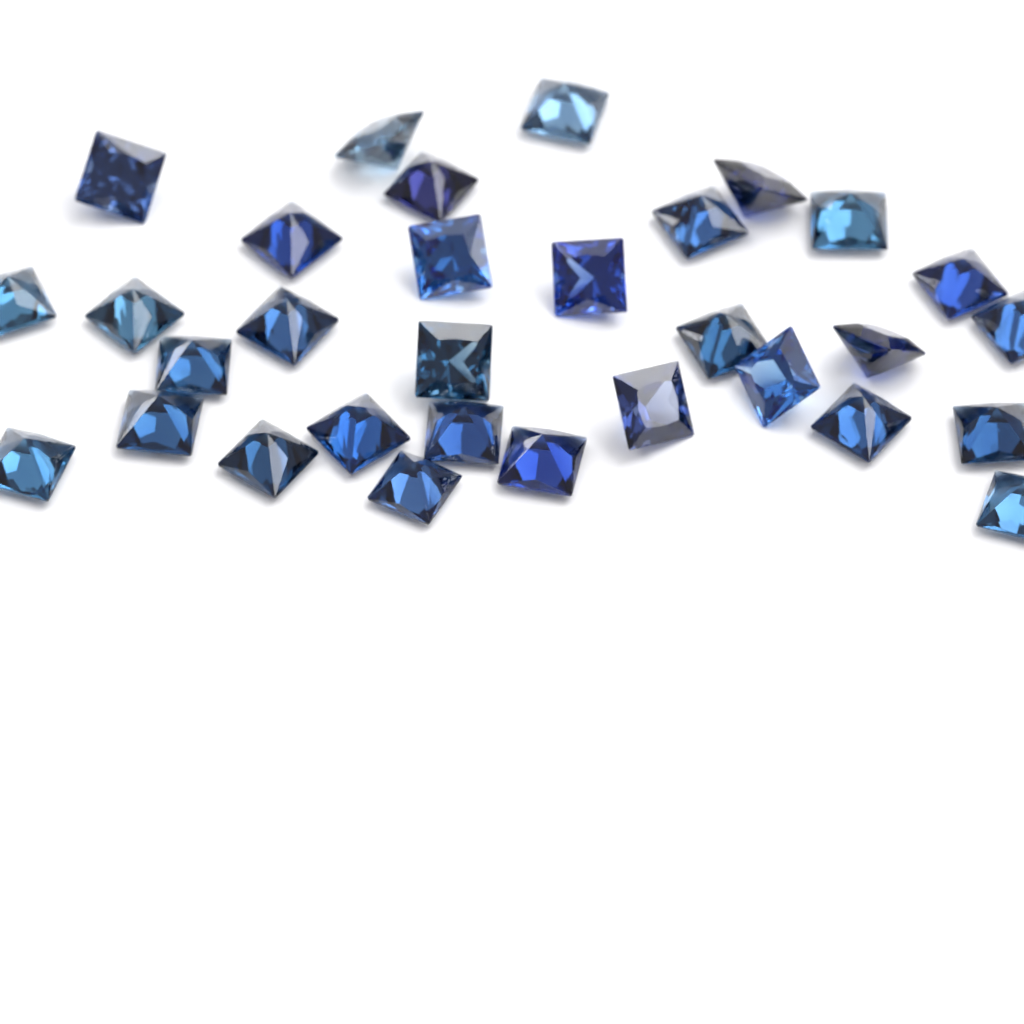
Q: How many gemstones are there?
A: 31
